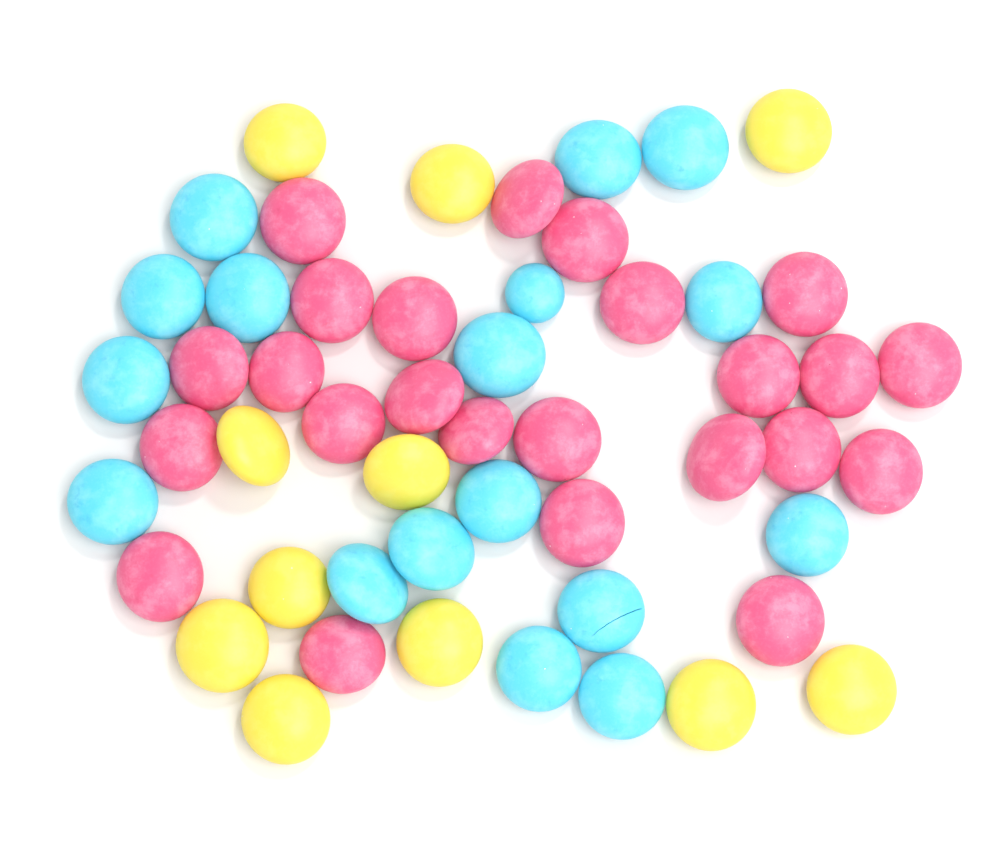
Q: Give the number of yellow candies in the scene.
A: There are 11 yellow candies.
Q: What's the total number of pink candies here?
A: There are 24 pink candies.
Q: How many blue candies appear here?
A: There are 17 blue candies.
